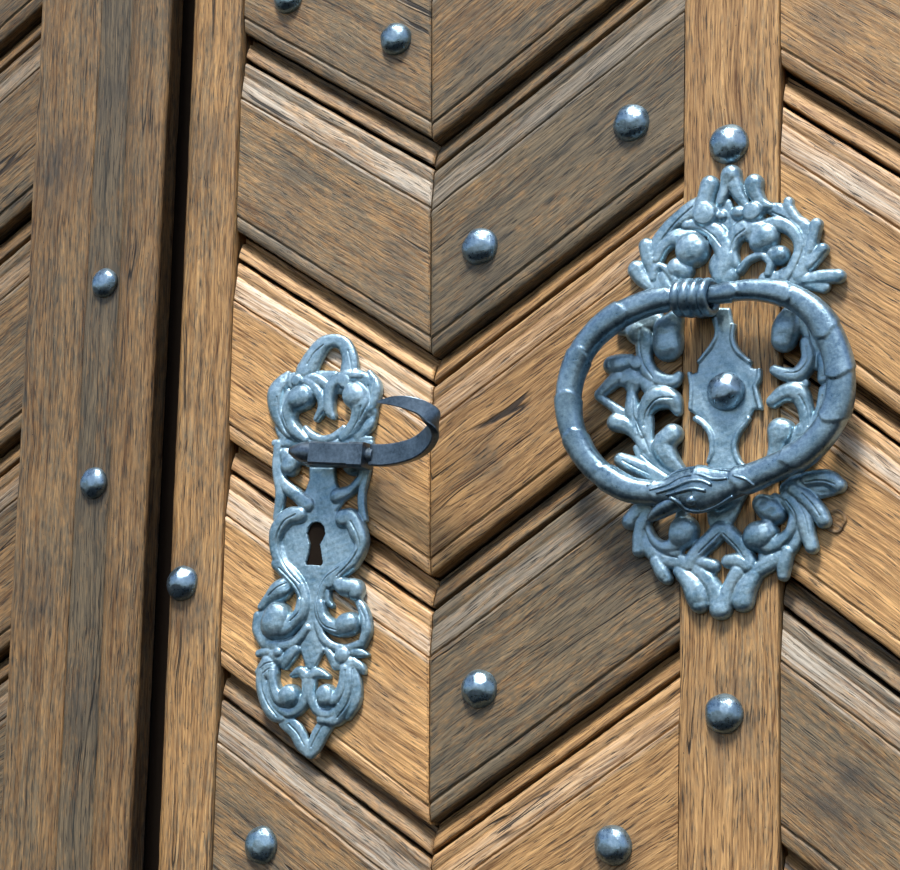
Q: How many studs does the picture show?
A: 13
